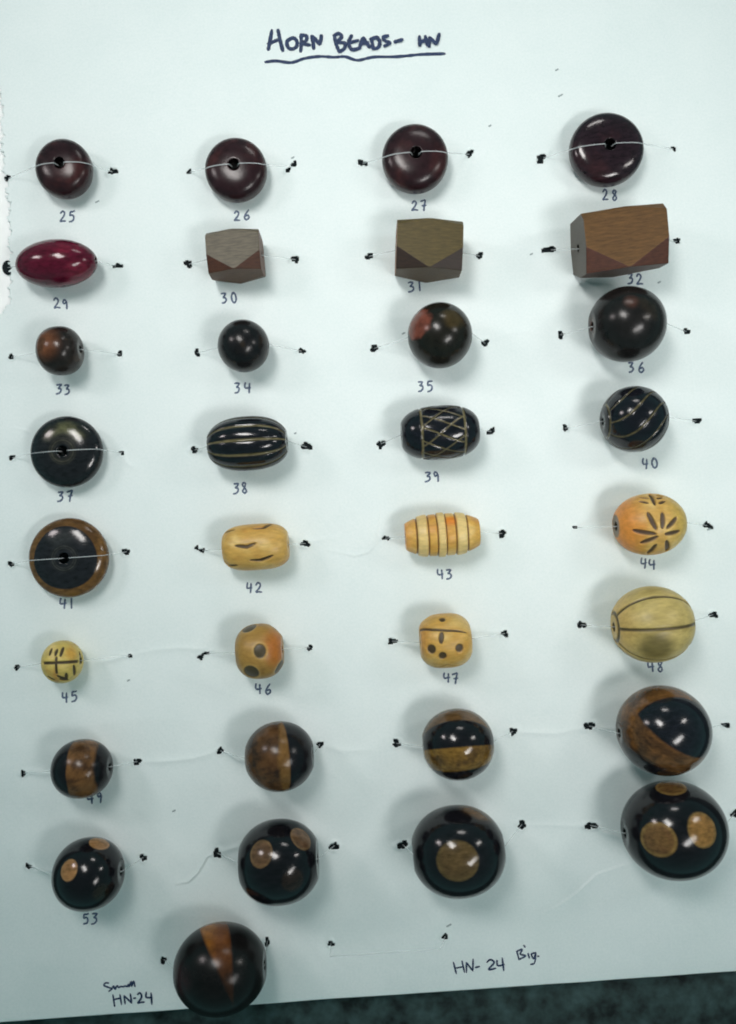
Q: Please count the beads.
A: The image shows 33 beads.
